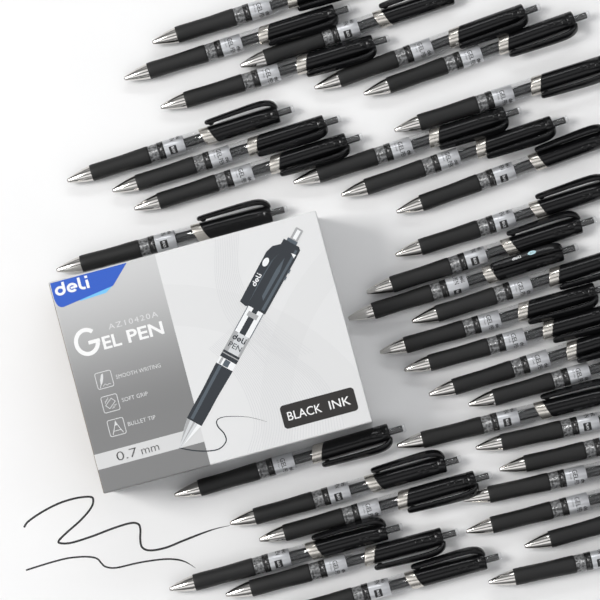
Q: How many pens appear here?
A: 35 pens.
